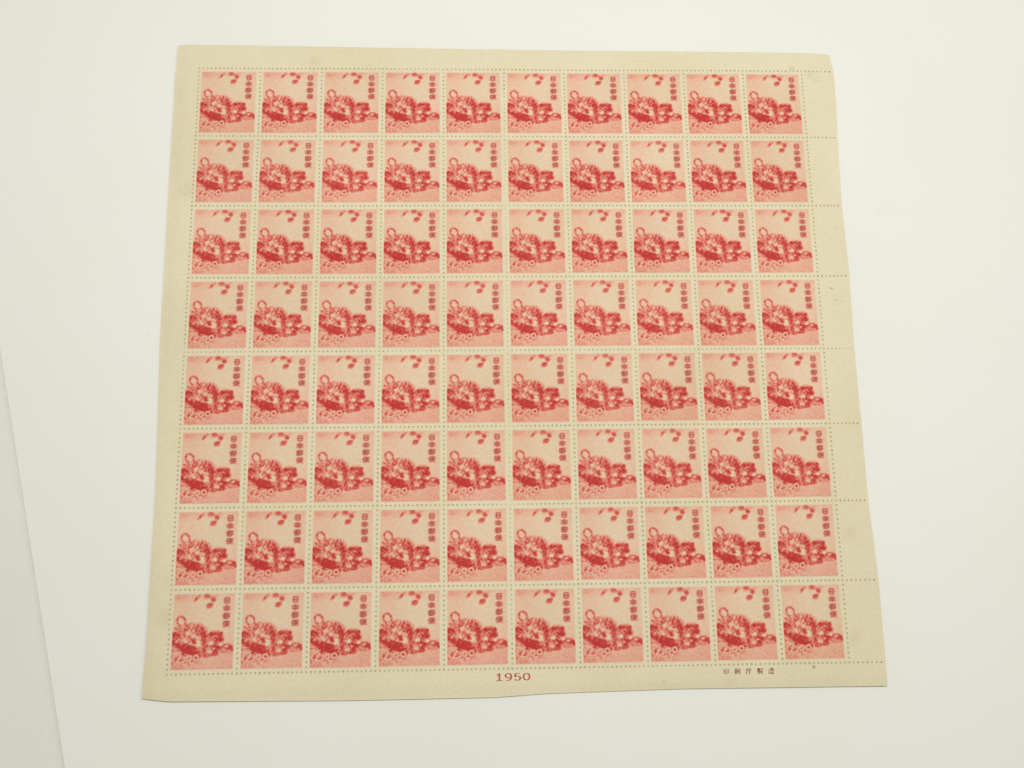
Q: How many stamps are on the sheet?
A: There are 80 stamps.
